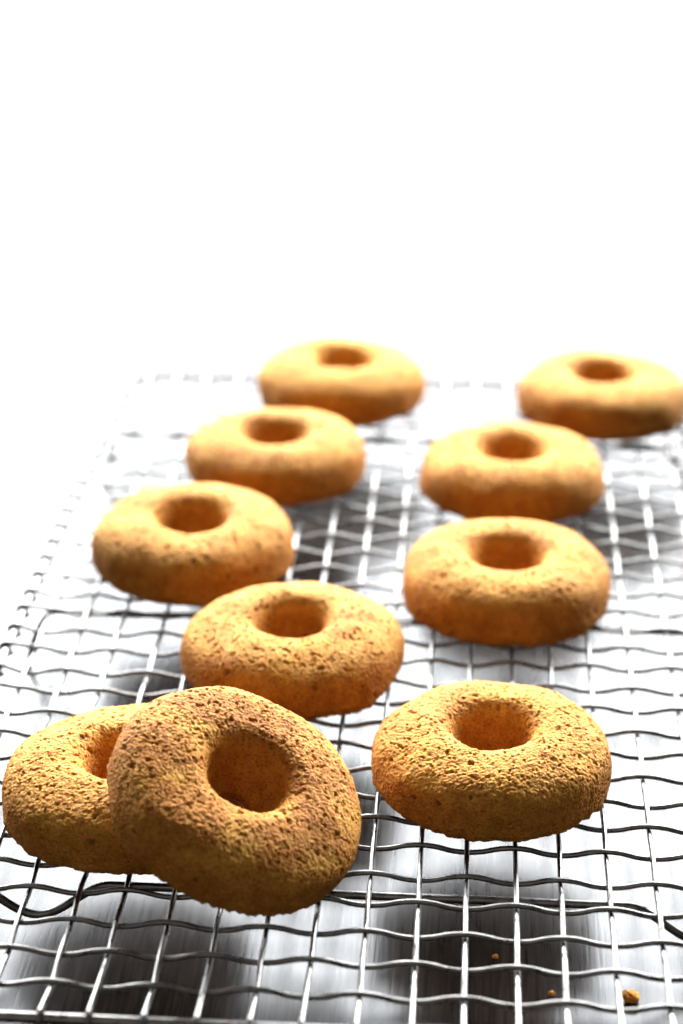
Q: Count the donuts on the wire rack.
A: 10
